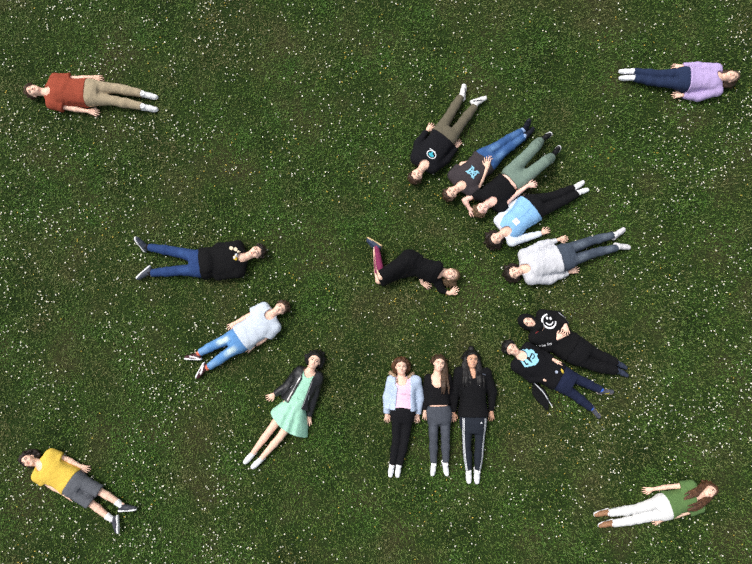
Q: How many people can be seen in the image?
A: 18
